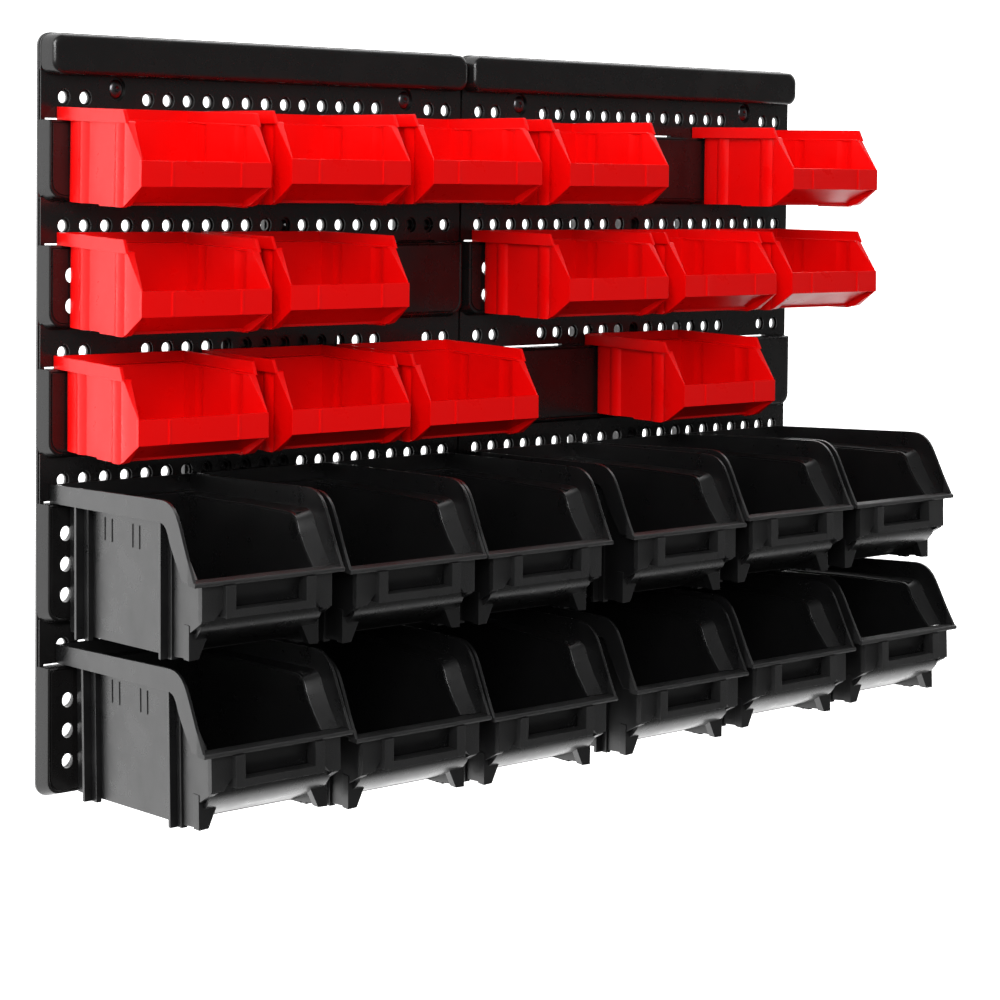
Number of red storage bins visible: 14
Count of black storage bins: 12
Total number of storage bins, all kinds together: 26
